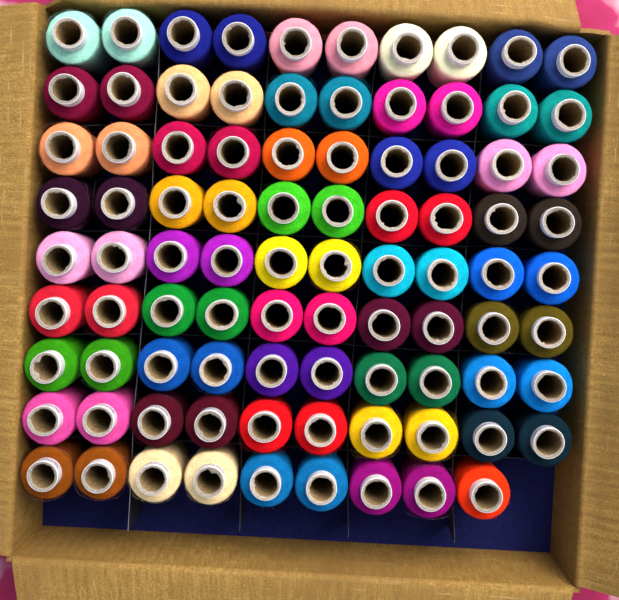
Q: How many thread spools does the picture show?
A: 89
